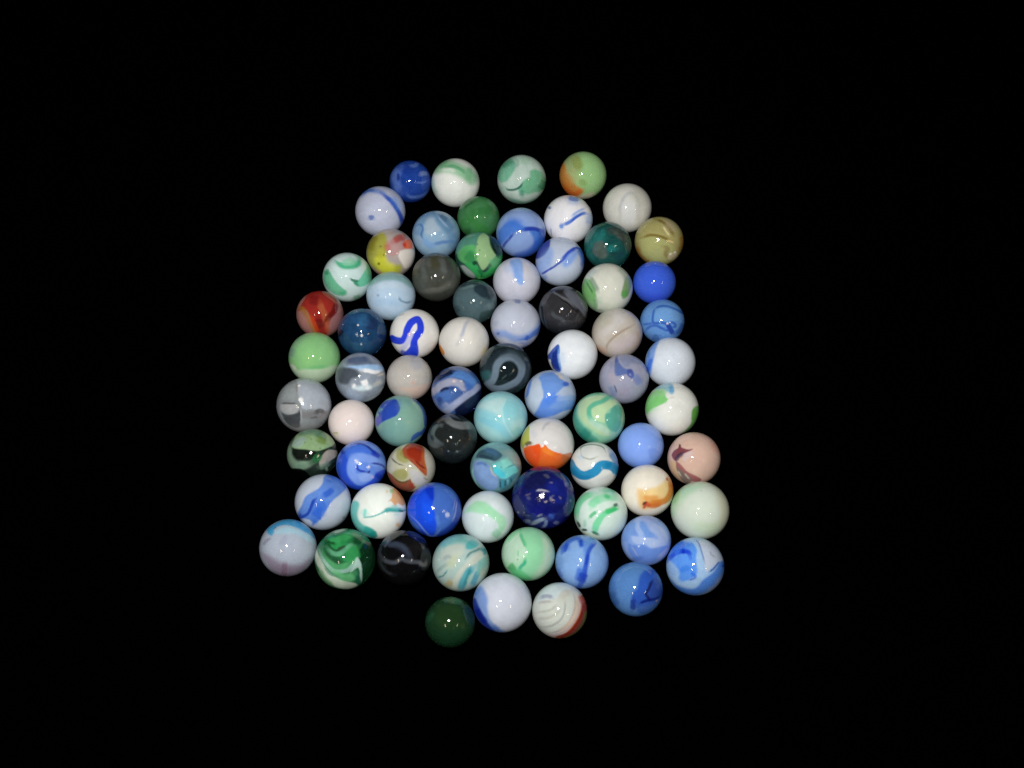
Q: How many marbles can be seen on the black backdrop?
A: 74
